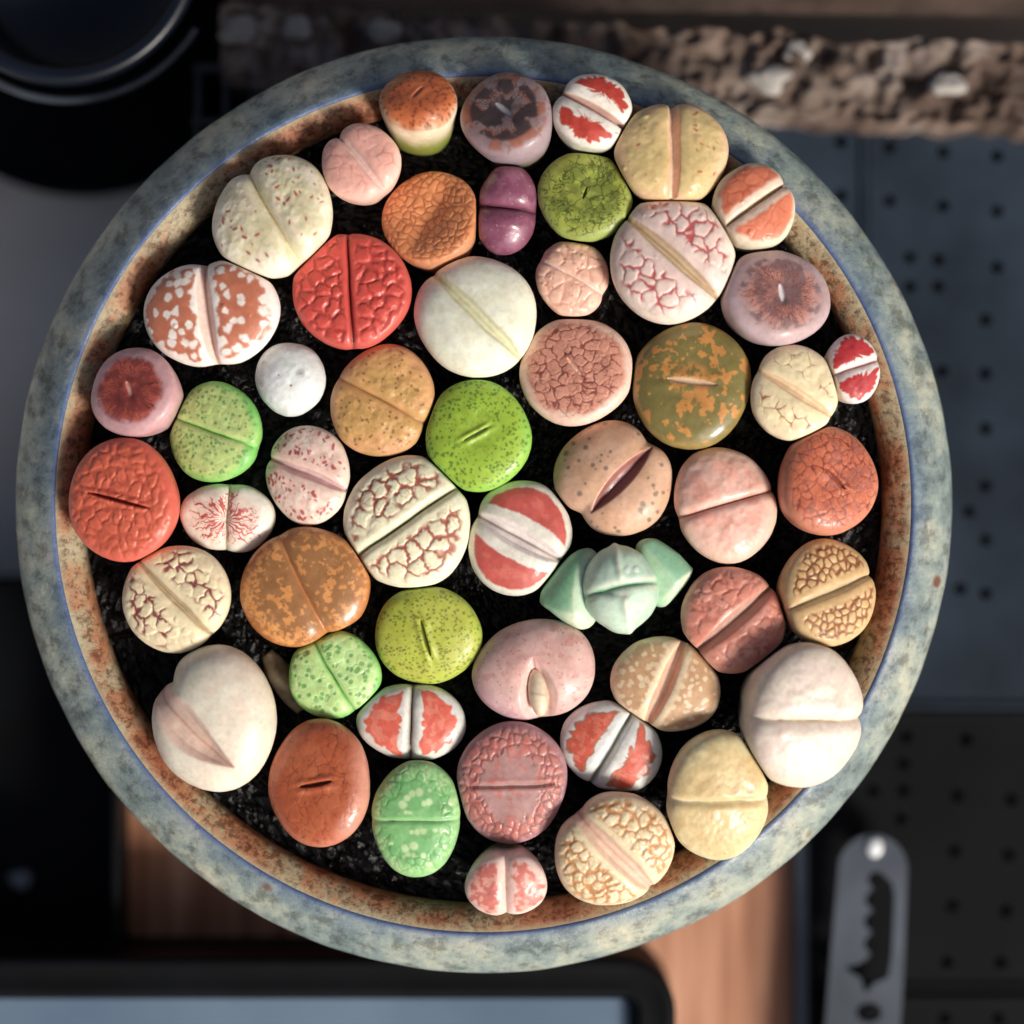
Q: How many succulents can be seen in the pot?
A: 52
